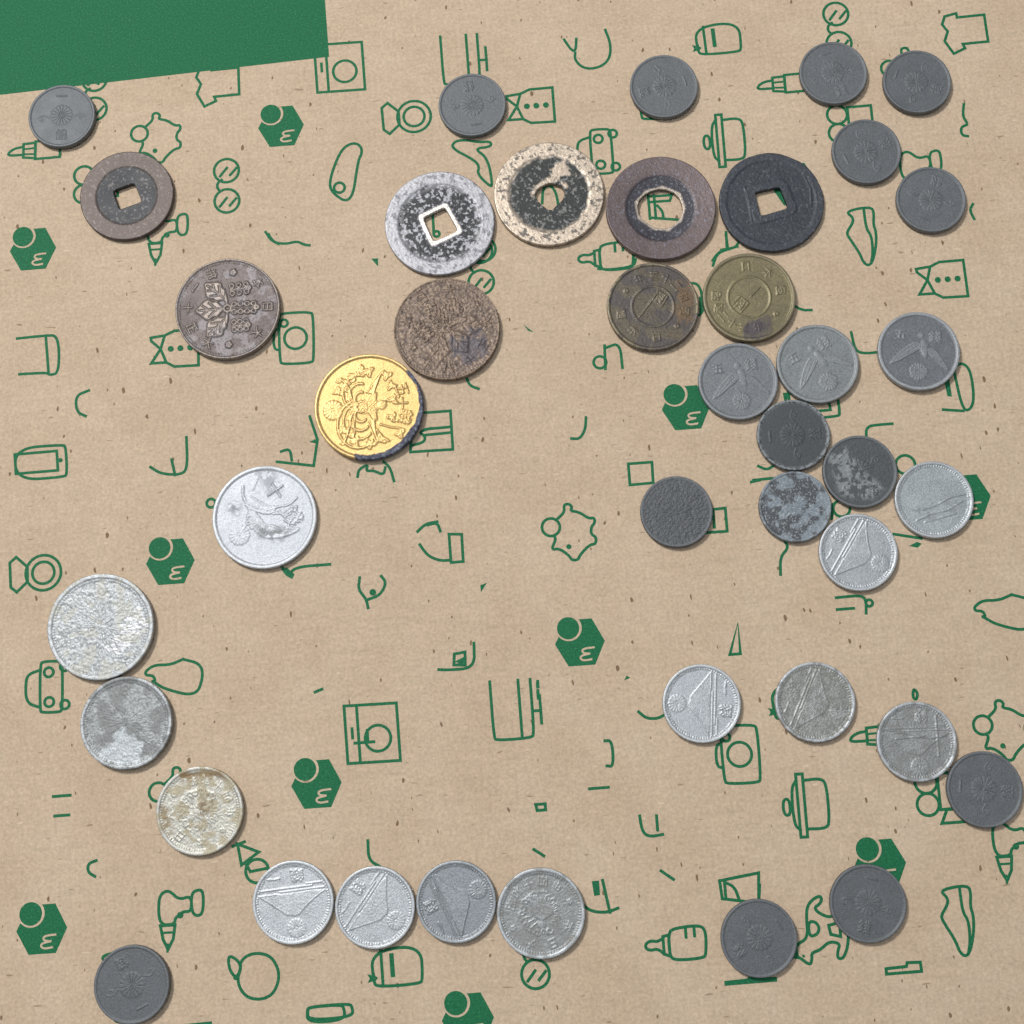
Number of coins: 41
